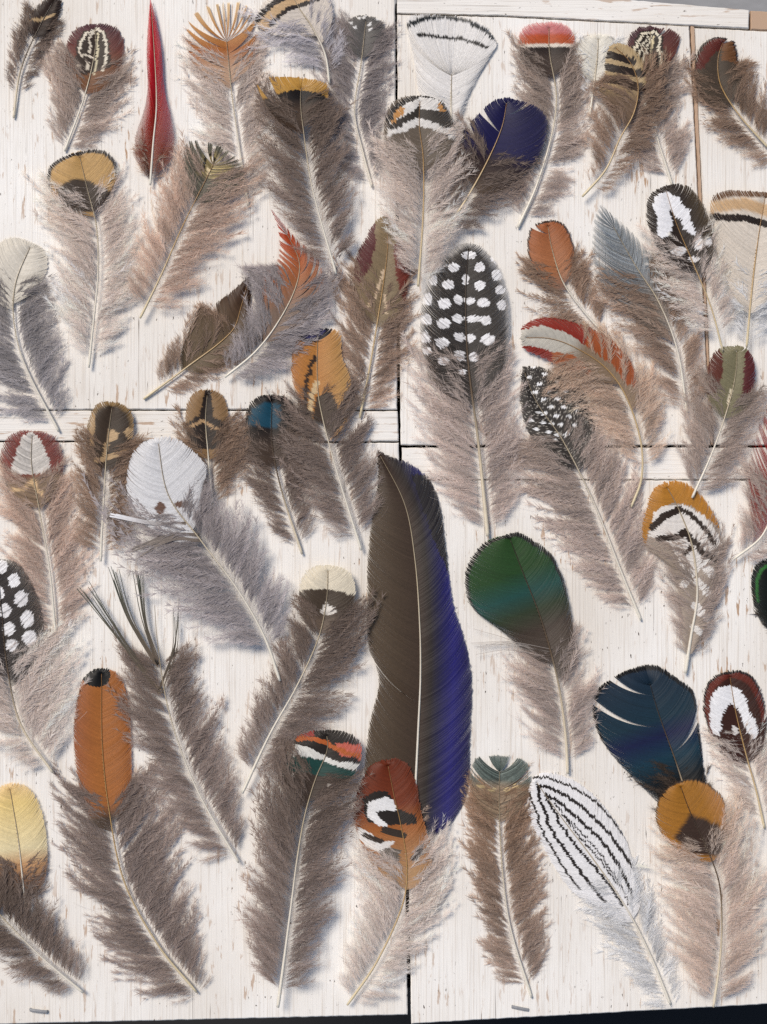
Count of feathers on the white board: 53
